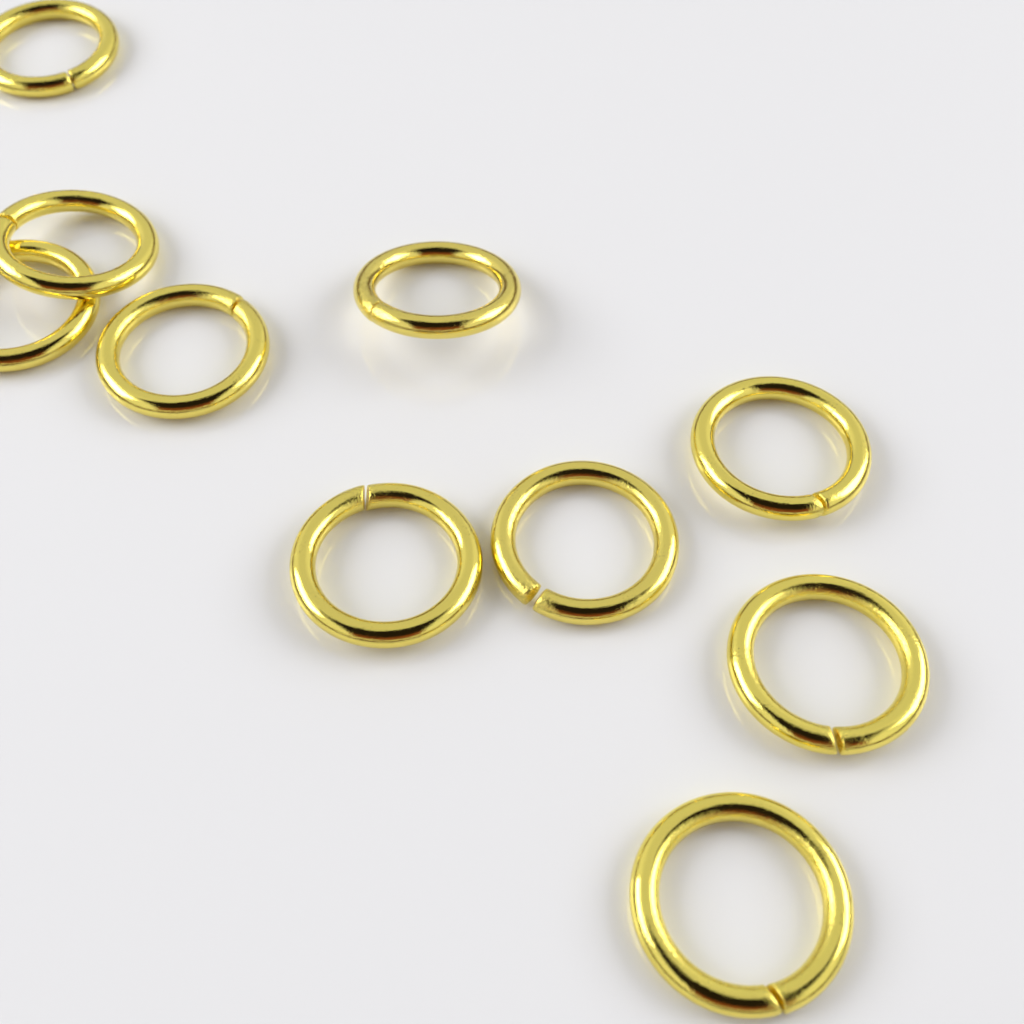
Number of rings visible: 10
